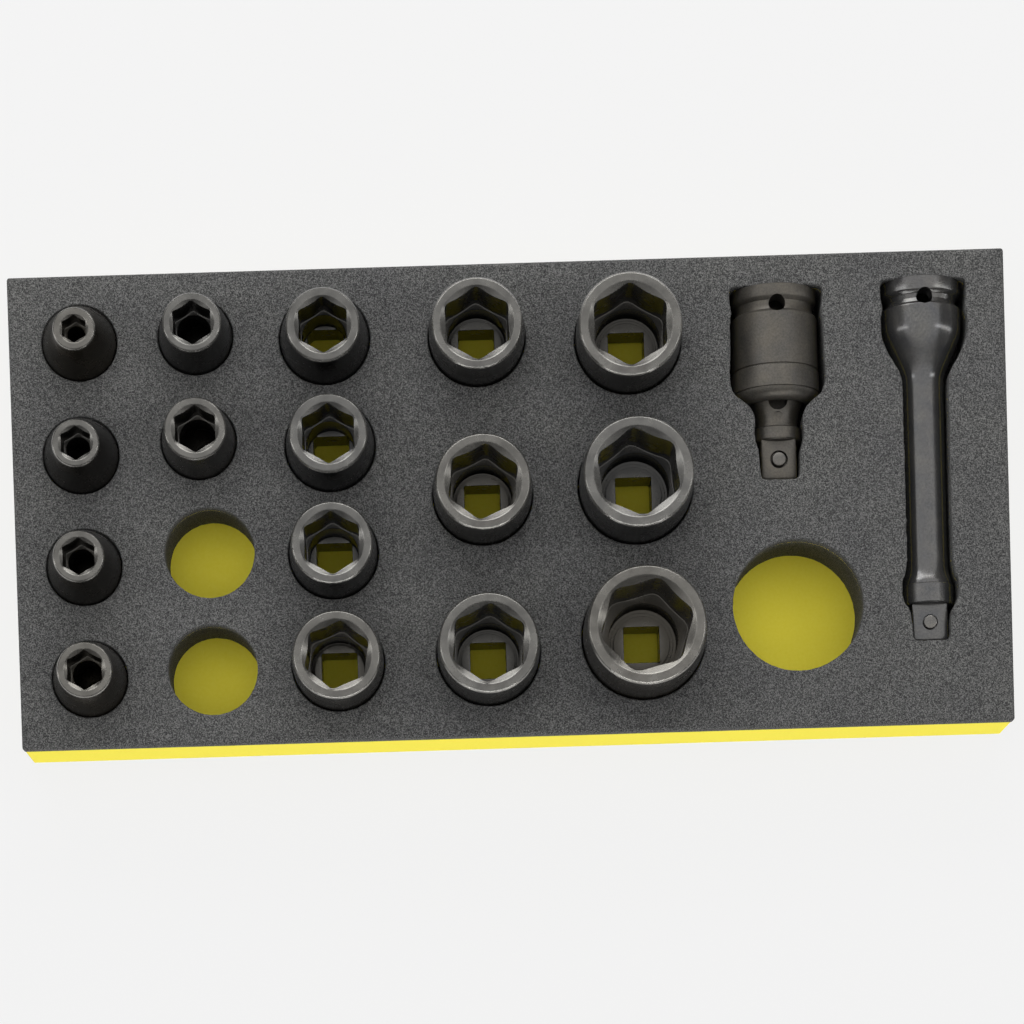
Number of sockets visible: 16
